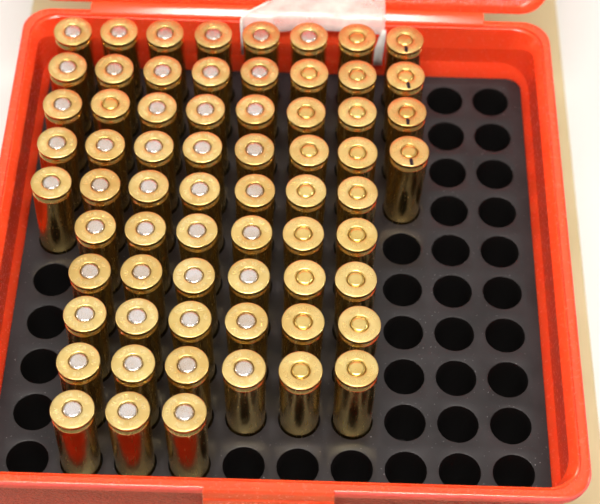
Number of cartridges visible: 66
